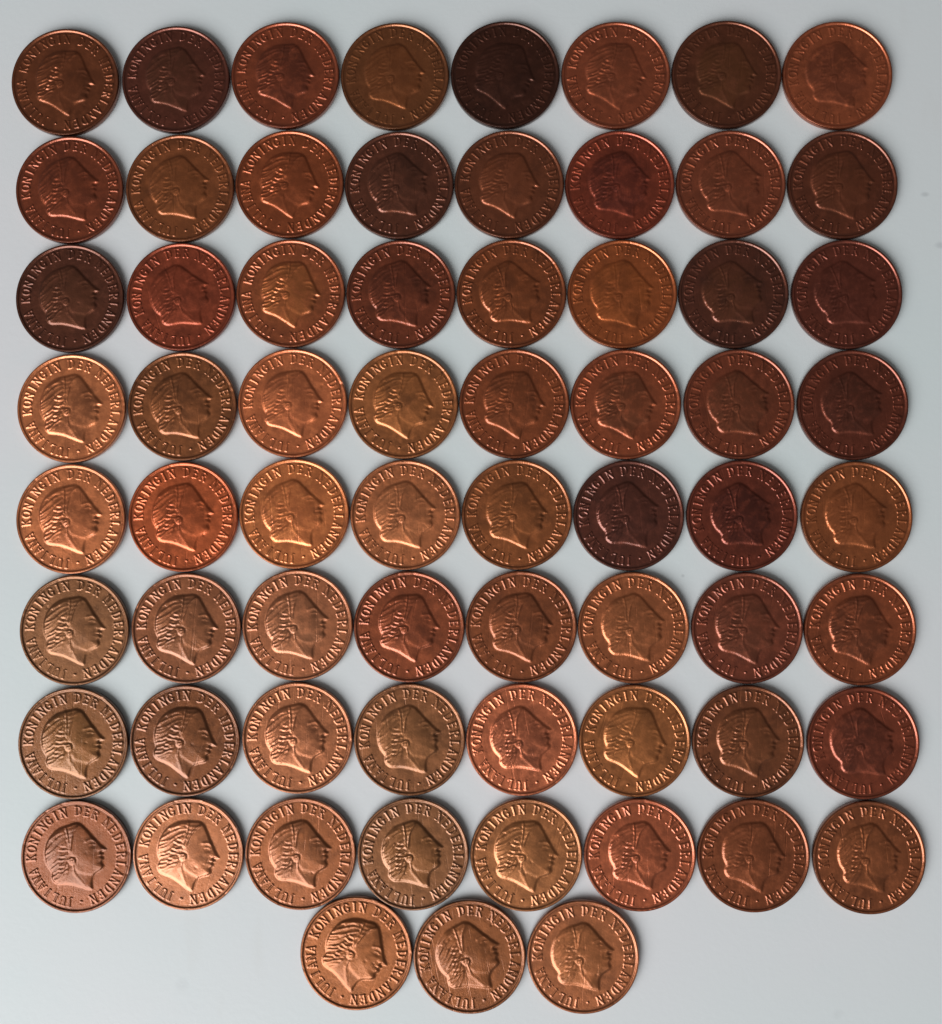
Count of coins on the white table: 67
